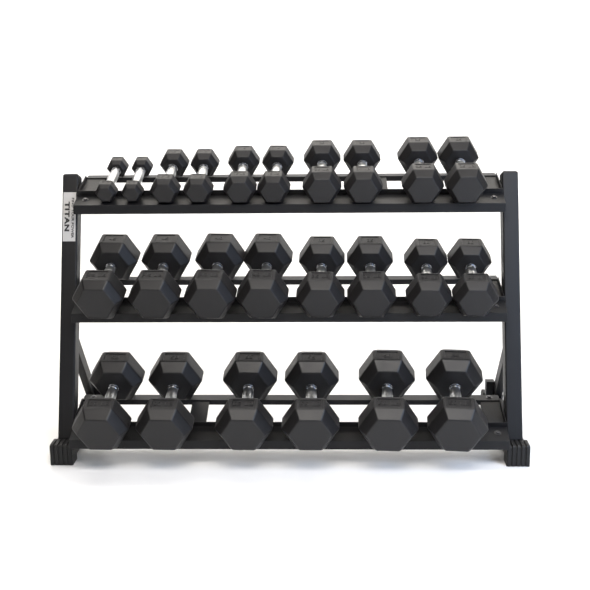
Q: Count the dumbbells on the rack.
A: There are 24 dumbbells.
